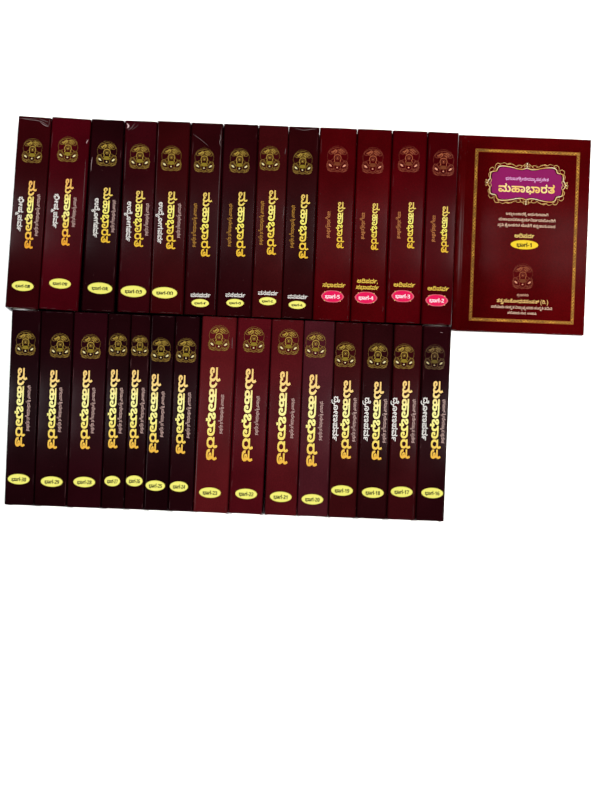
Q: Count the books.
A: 29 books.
